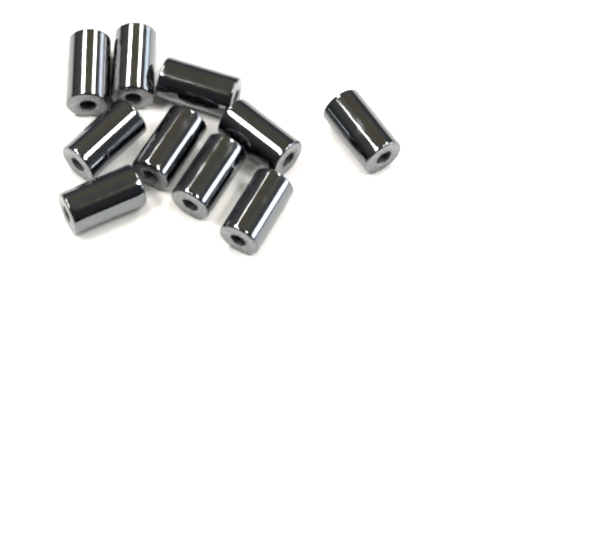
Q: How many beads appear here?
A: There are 10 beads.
